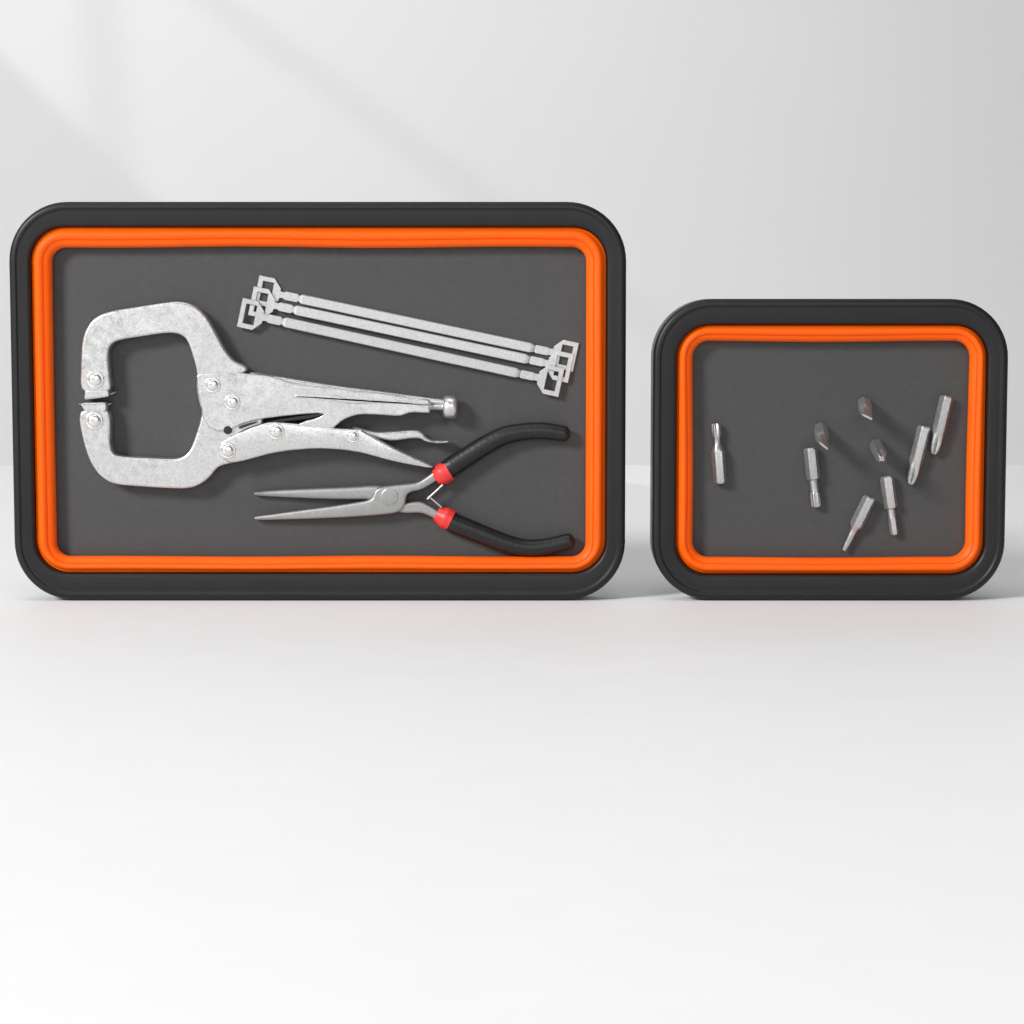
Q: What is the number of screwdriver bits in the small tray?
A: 9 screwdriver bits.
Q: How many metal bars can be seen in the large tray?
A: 3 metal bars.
